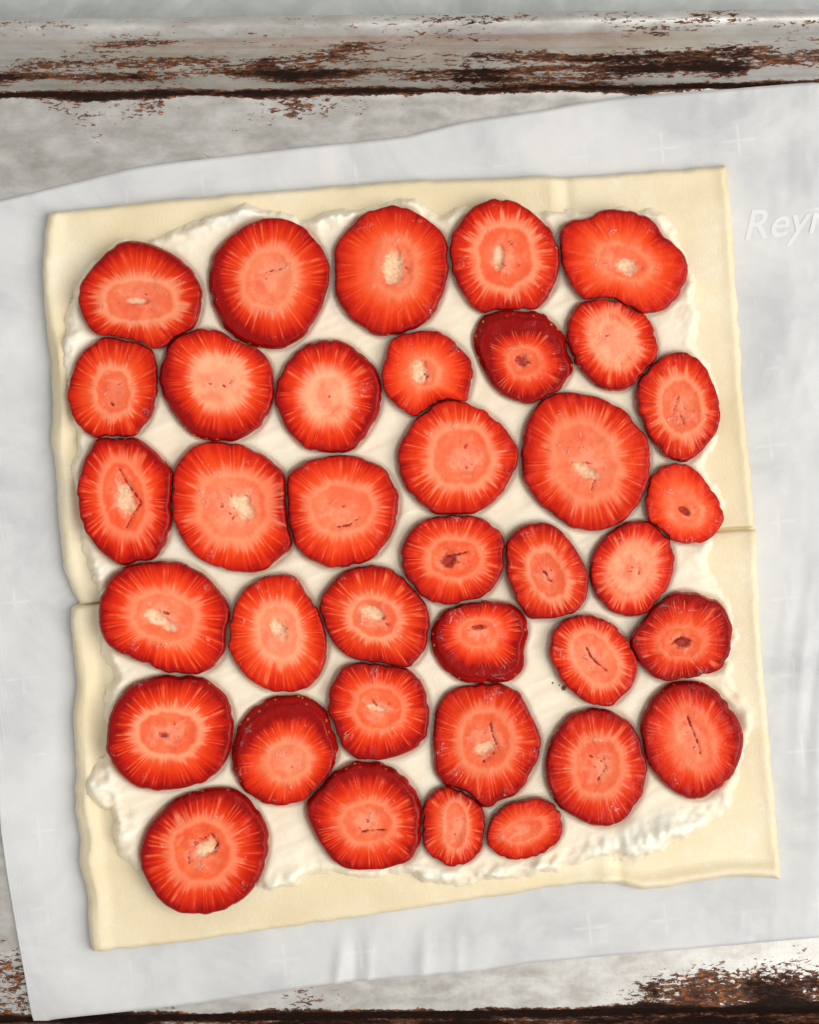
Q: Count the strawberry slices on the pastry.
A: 37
